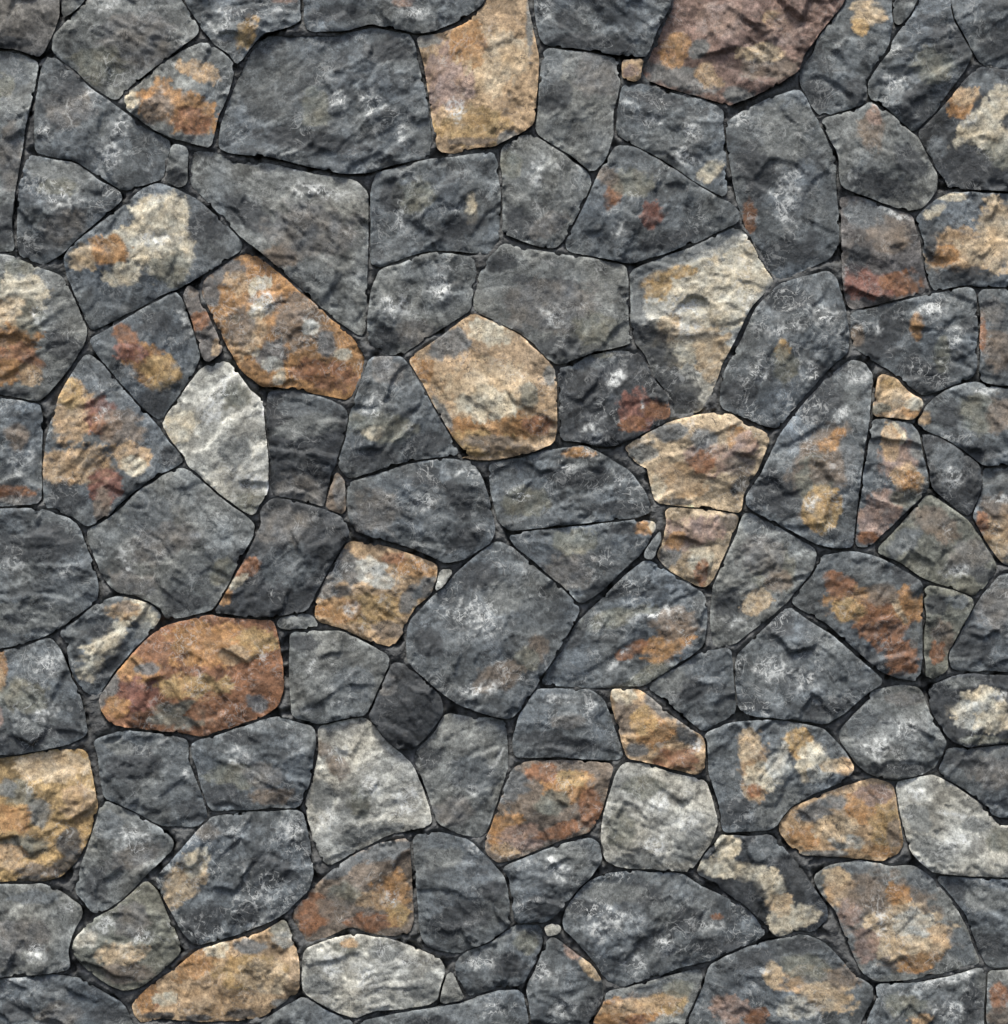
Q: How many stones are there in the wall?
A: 120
